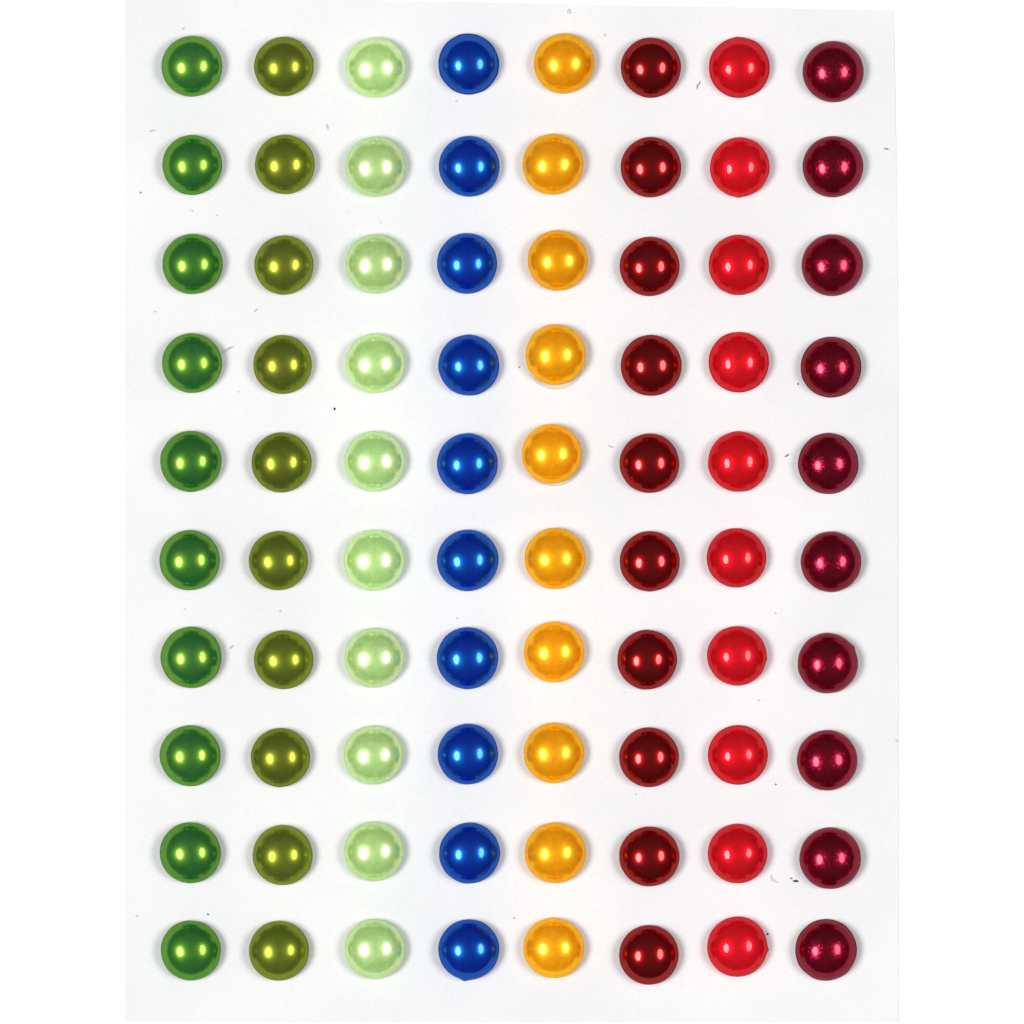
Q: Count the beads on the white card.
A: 80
